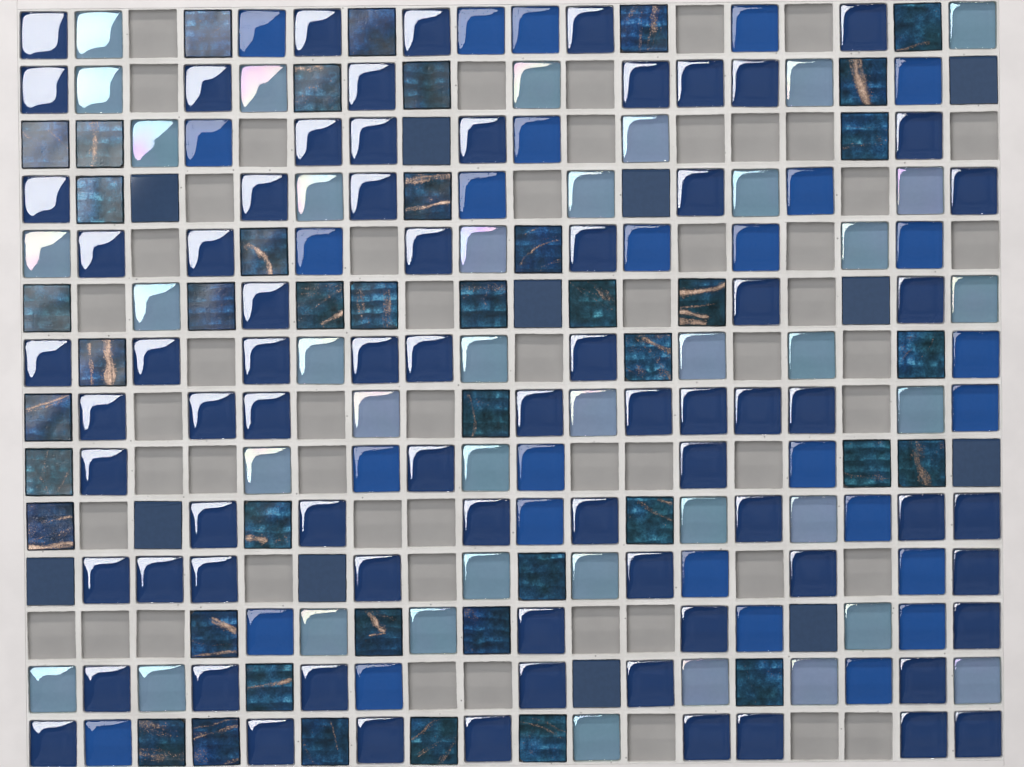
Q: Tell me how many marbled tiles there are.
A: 43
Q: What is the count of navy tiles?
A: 75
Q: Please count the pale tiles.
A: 39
